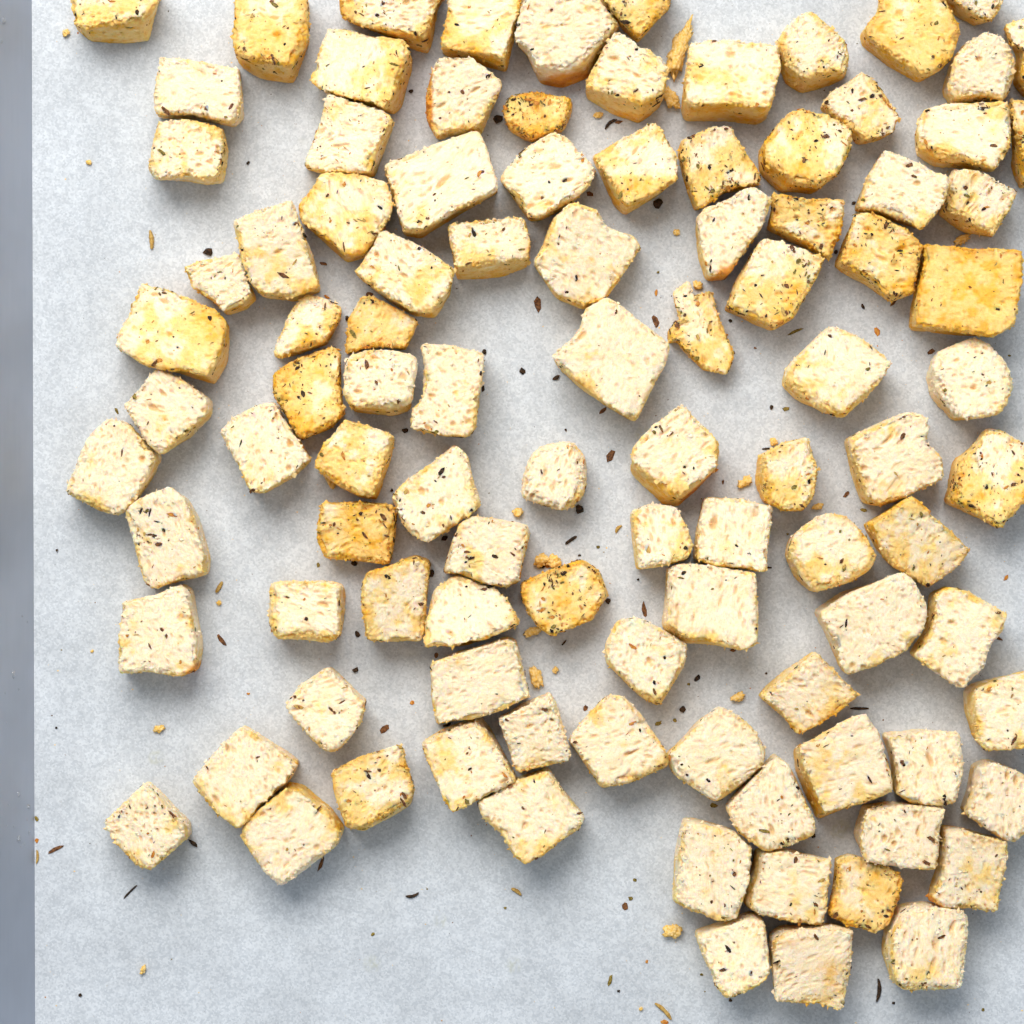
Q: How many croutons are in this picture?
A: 101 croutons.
